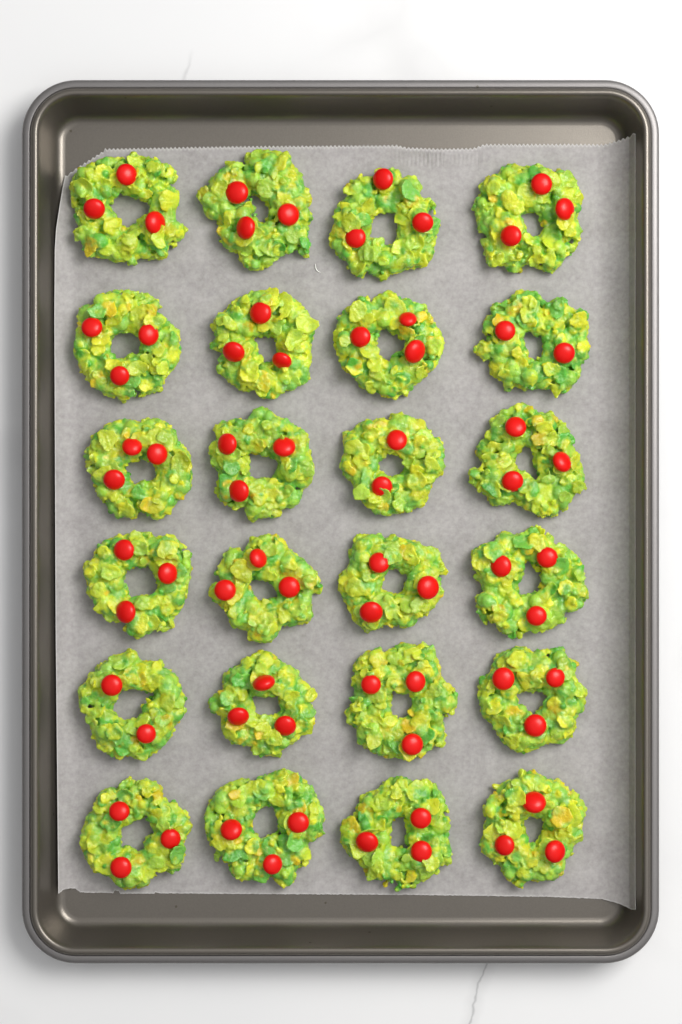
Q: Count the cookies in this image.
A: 24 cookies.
